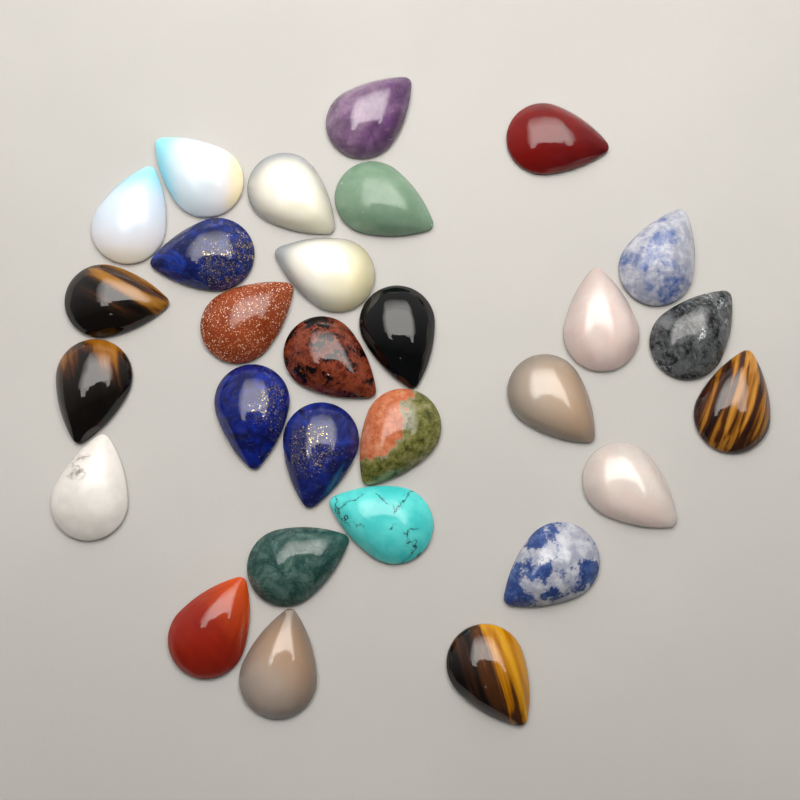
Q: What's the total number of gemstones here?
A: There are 29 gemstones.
